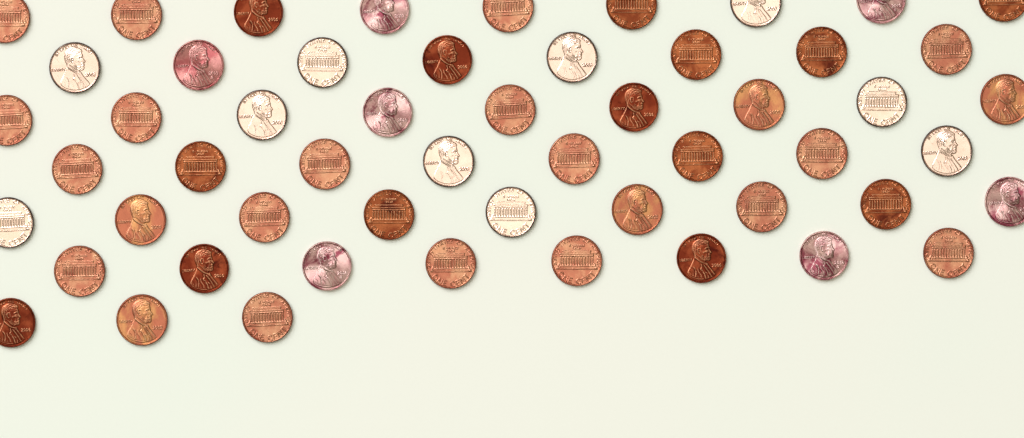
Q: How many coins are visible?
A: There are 54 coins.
